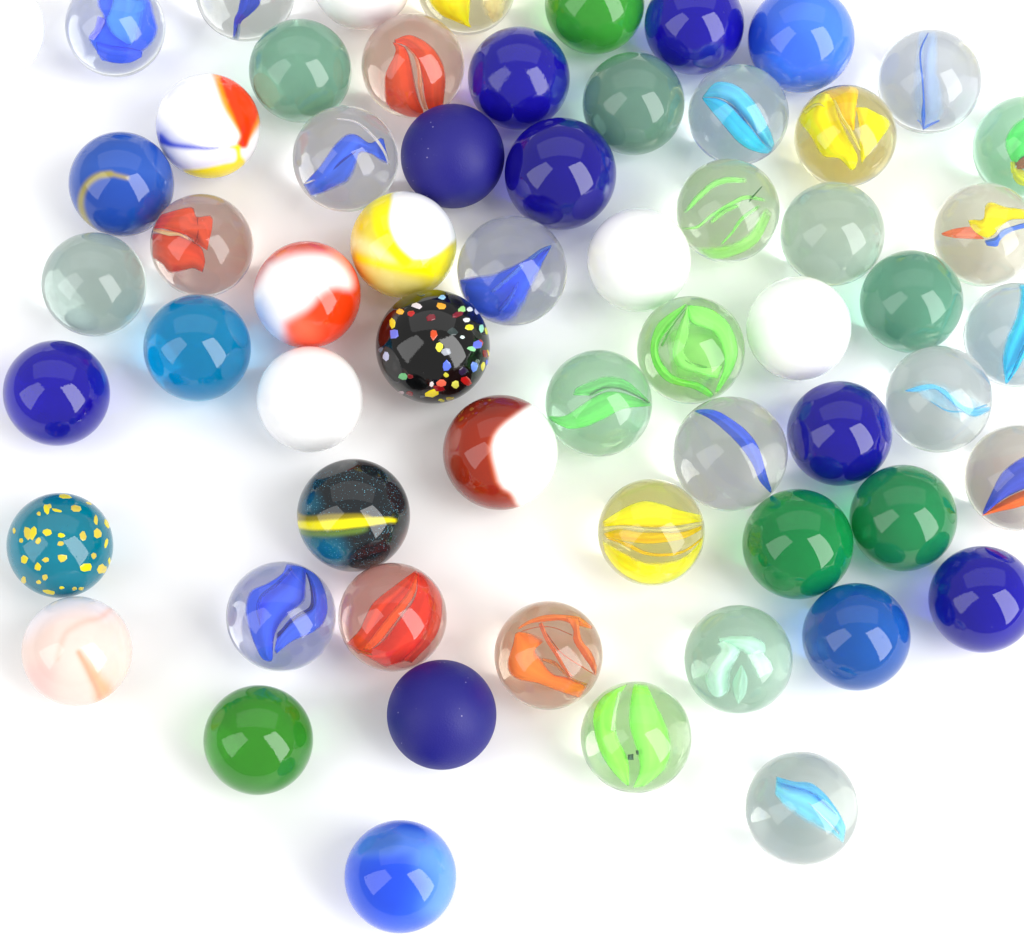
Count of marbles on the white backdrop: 61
